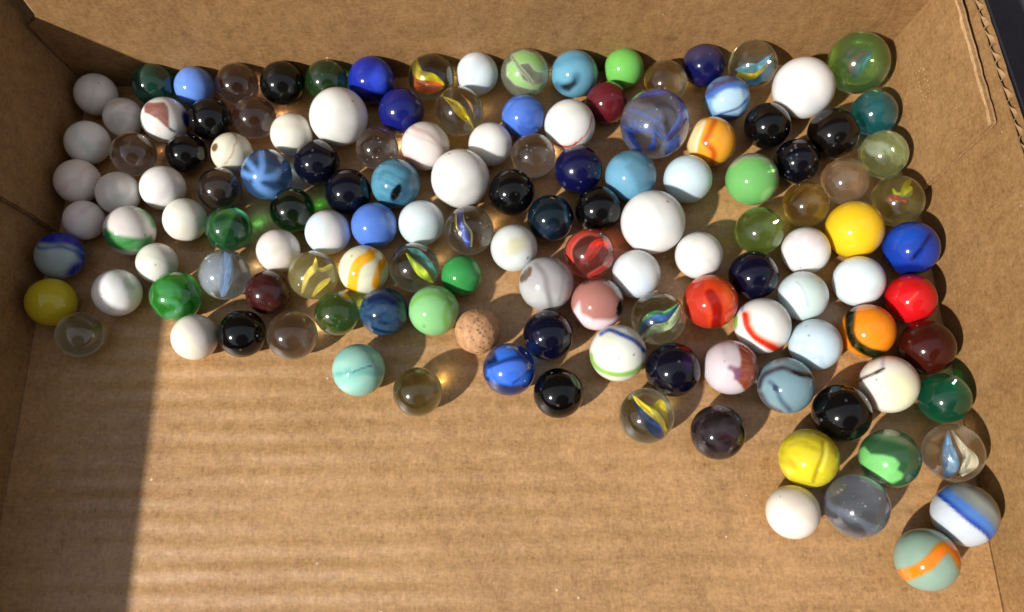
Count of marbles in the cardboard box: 134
